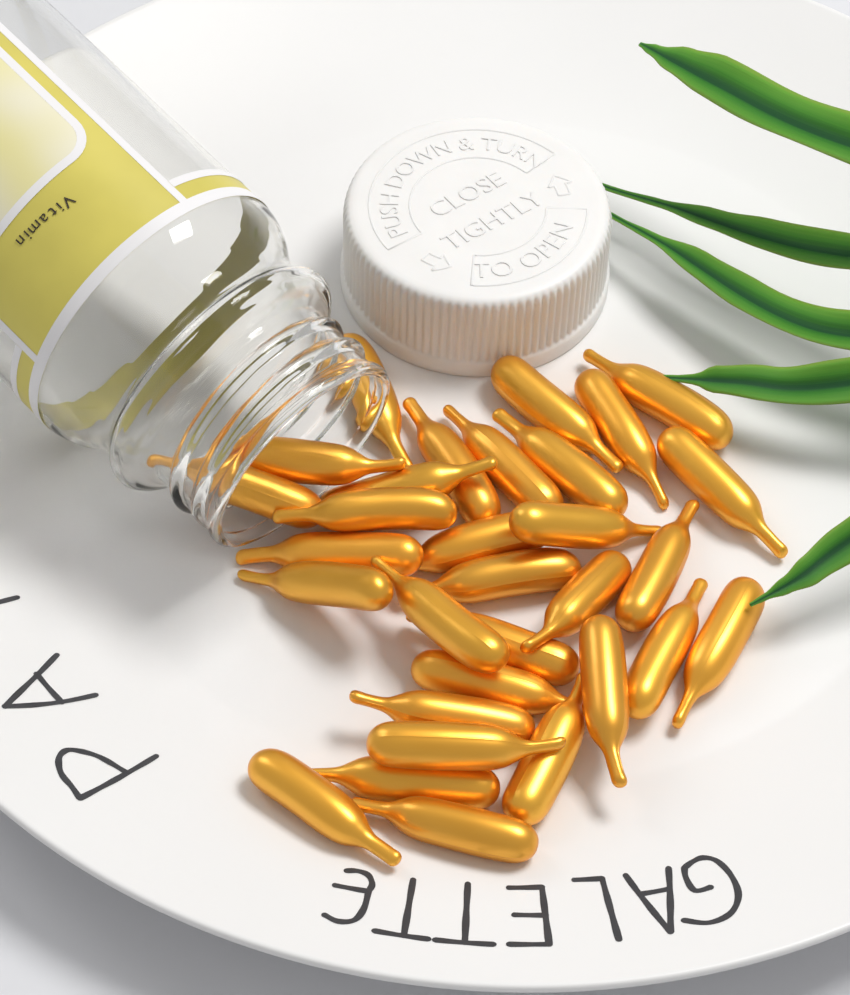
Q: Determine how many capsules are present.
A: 31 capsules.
